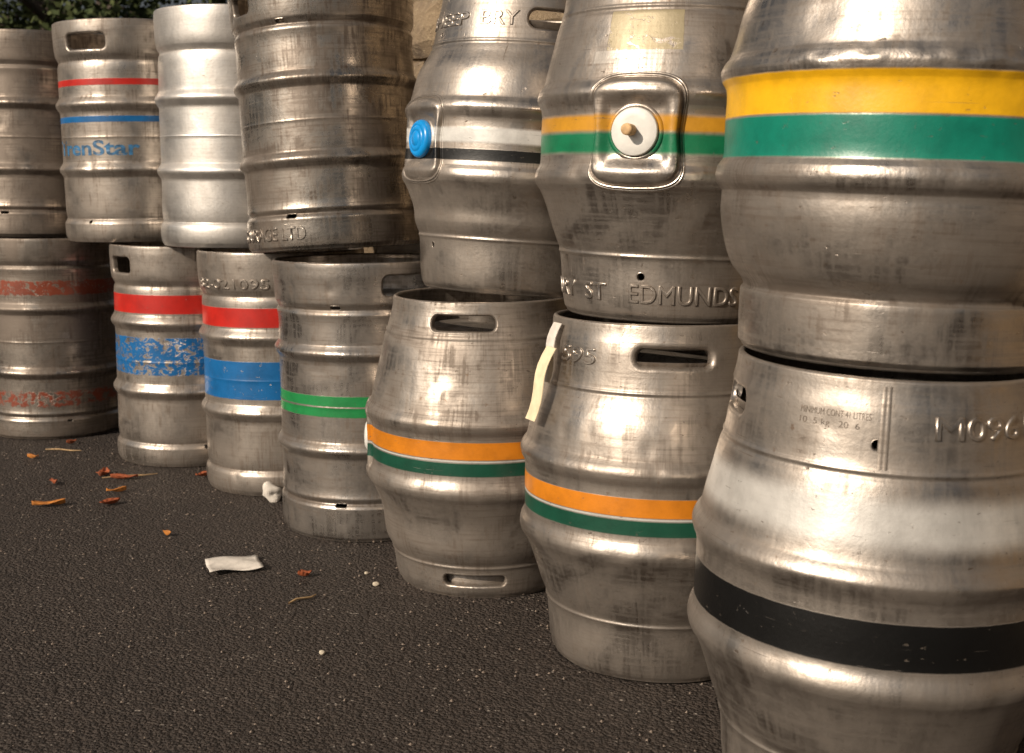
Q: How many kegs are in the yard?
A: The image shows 14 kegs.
